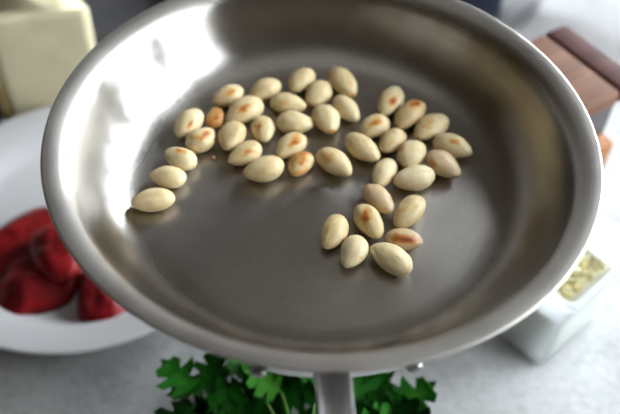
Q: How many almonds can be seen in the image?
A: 41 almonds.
